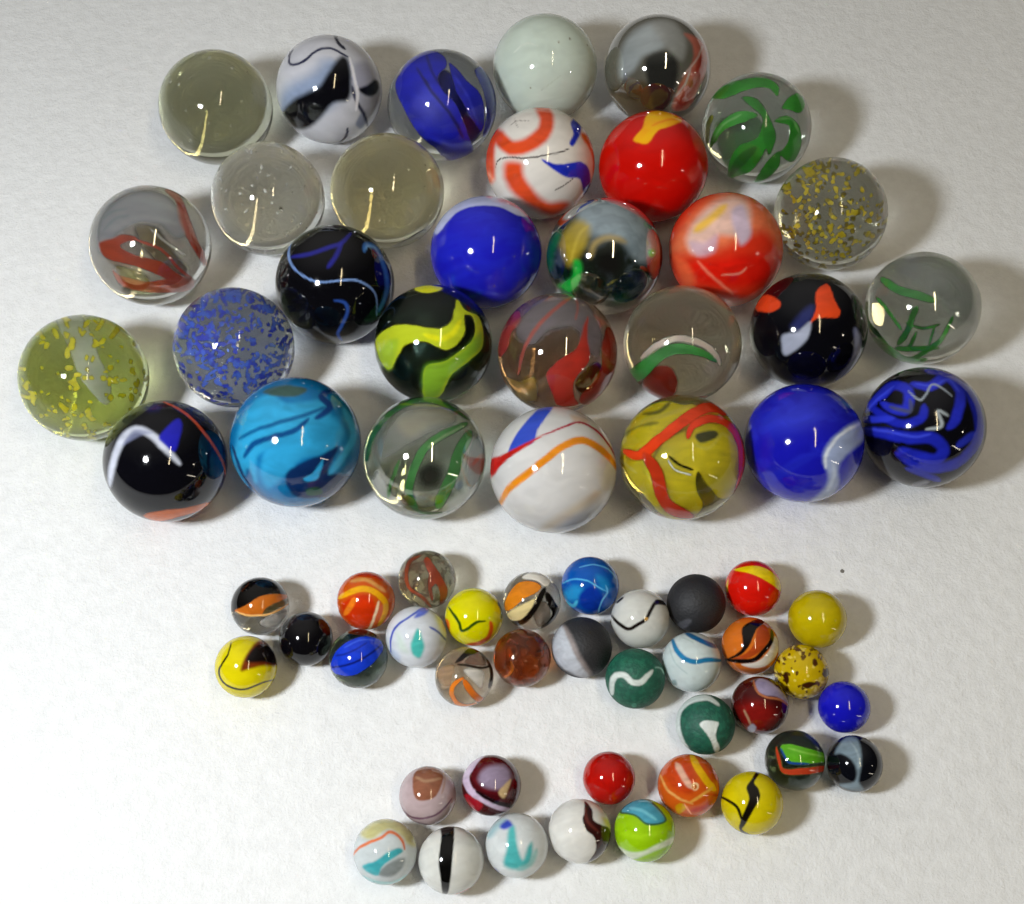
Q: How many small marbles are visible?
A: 36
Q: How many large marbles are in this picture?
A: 30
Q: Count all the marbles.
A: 66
